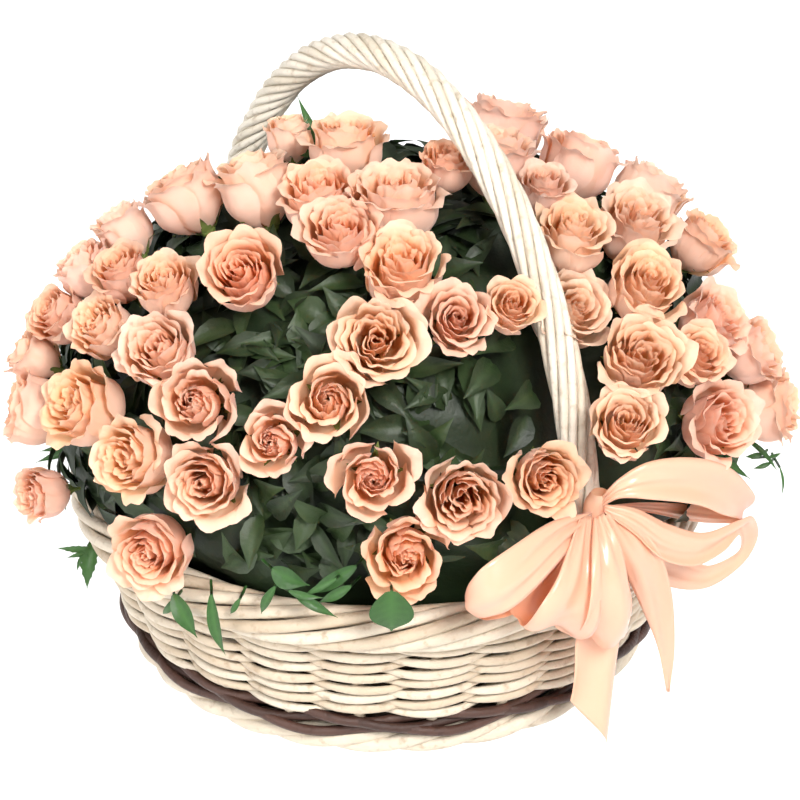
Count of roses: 51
